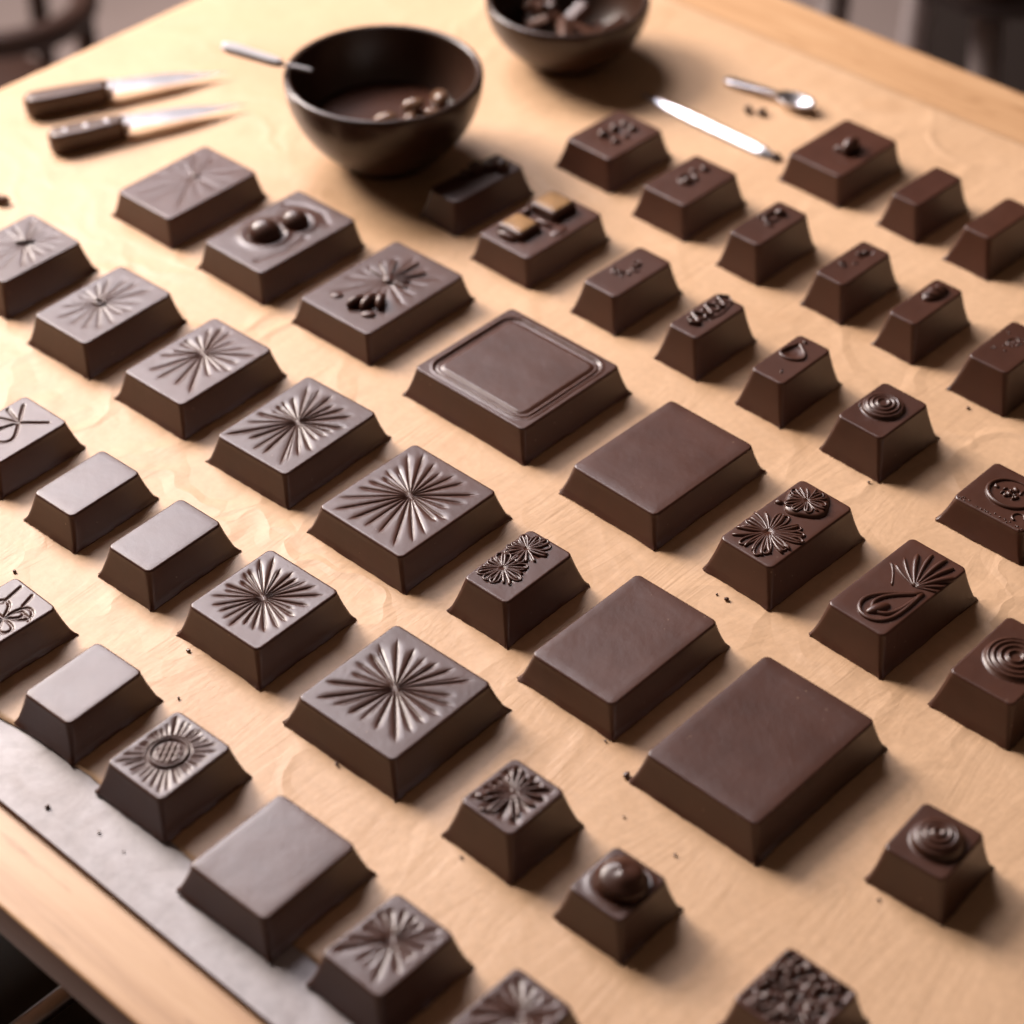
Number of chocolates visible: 47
